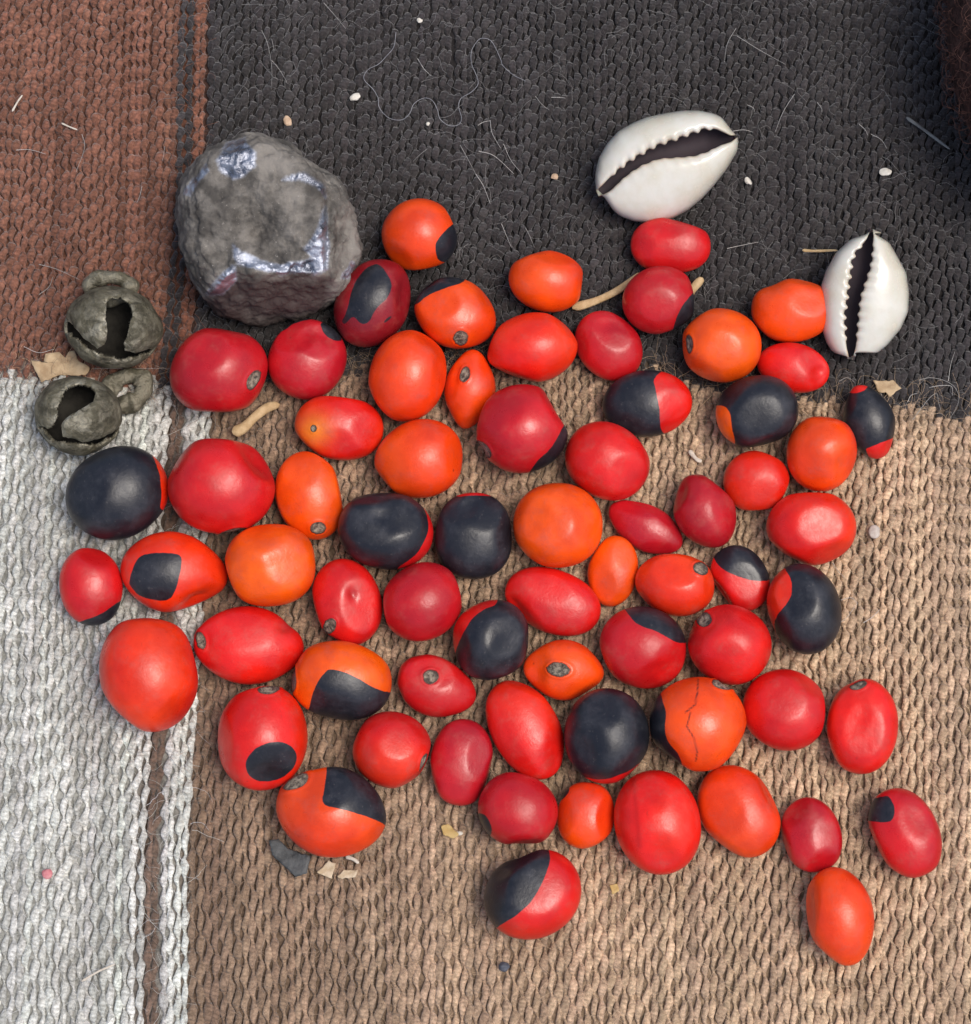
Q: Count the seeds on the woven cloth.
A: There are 68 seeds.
